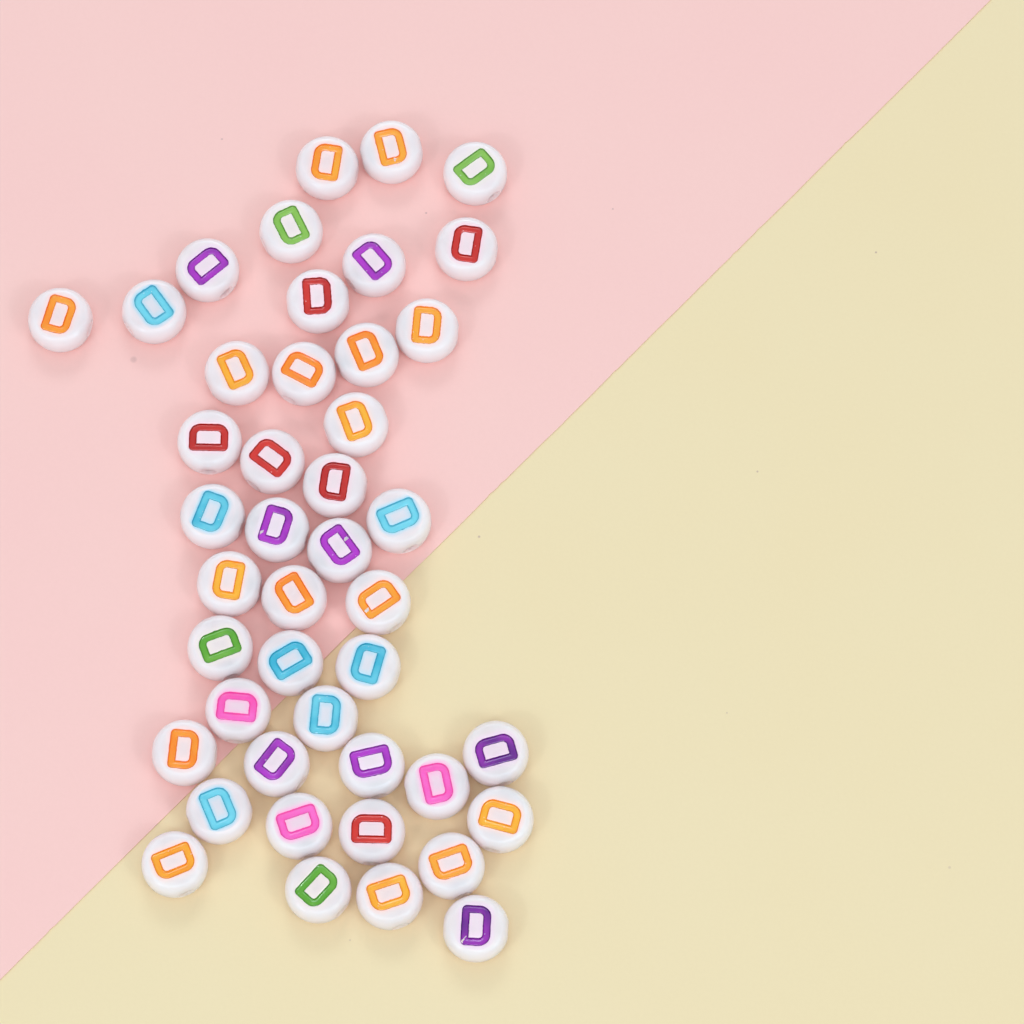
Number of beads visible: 44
